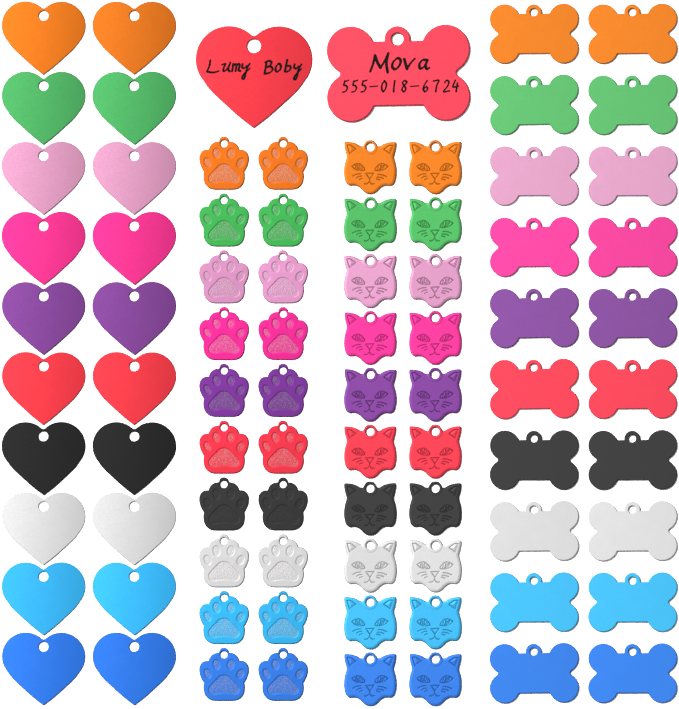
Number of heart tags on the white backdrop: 21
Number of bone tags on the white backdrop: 21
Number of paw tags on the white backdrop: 20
